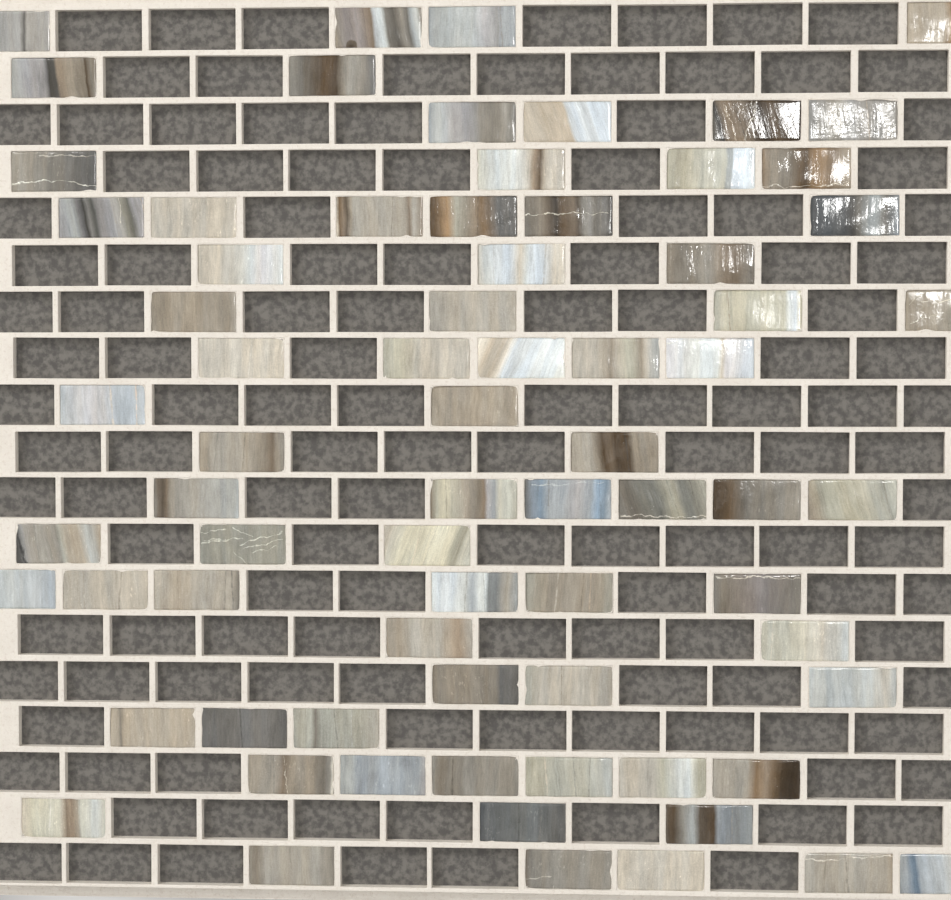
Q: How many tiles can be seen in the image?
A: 73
